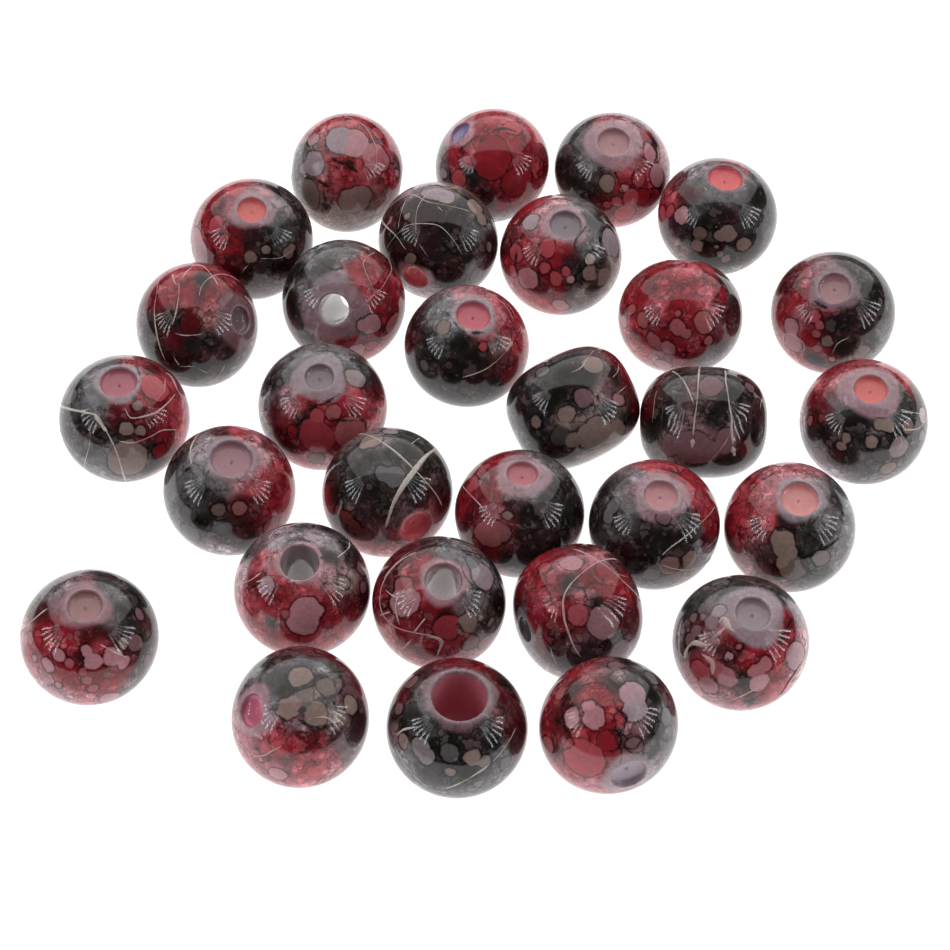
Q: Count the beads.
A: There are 30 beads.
